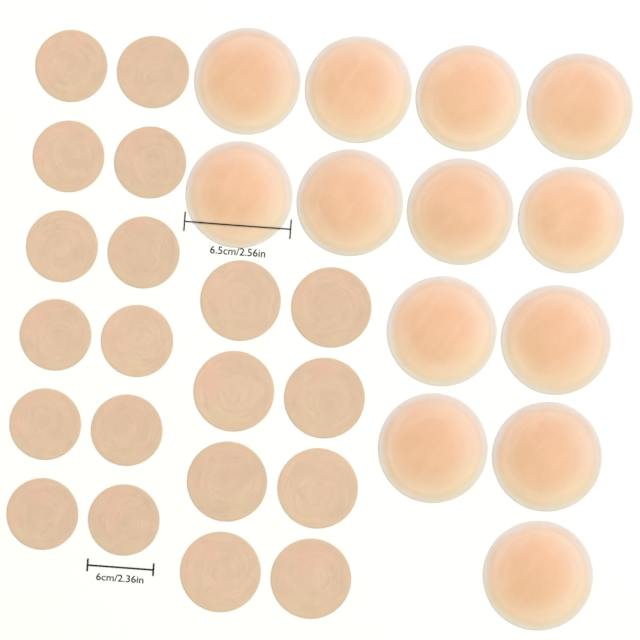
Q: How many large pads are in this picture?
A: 13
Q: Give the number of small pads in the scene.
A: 20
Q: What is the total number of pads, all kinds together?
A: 33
